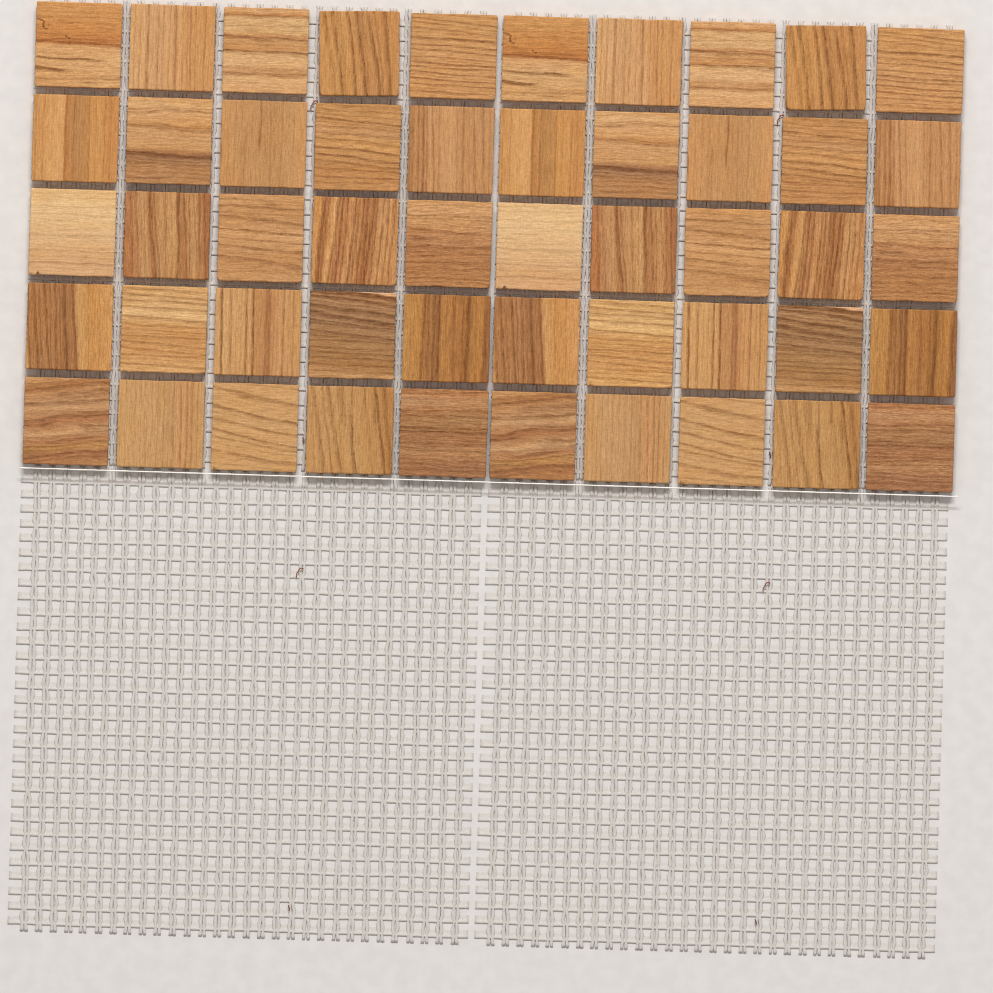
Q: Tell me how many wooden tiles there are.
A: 50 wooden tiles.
